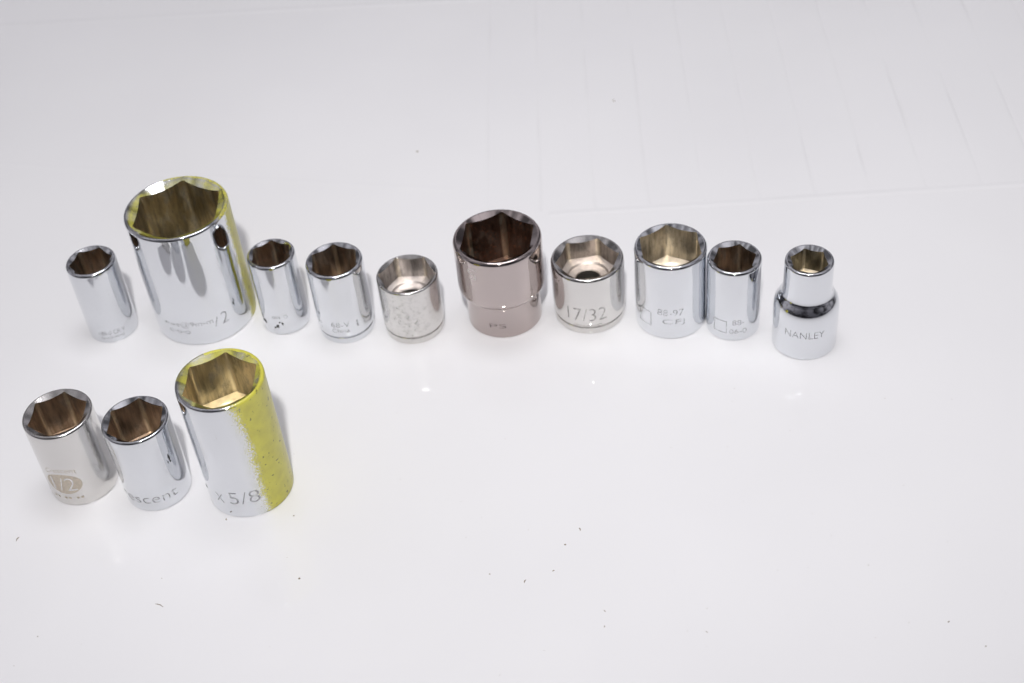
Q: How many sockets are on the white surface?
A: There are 13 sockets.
